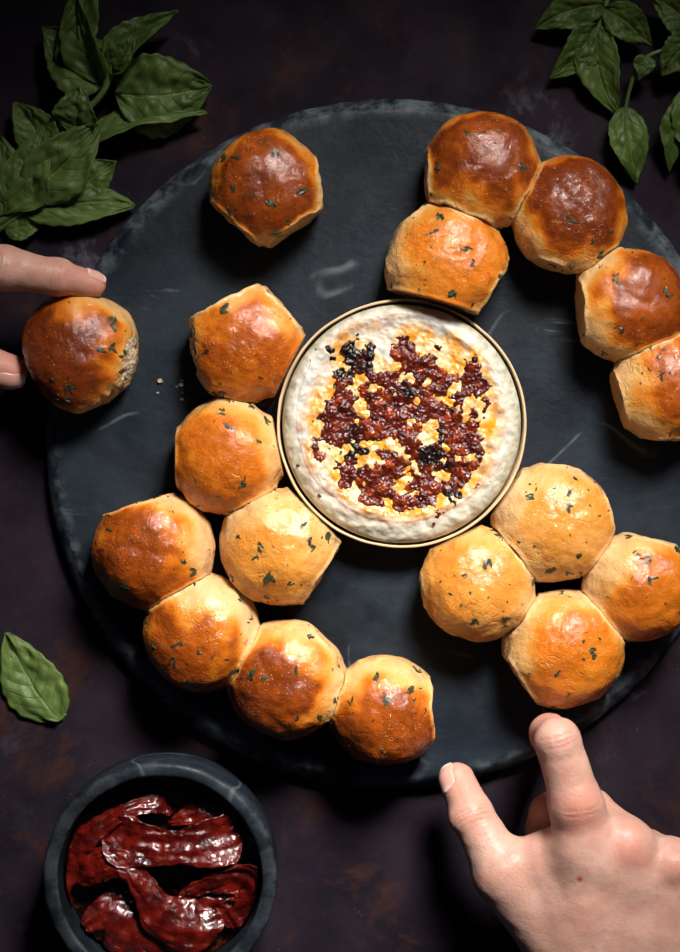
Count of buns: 18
